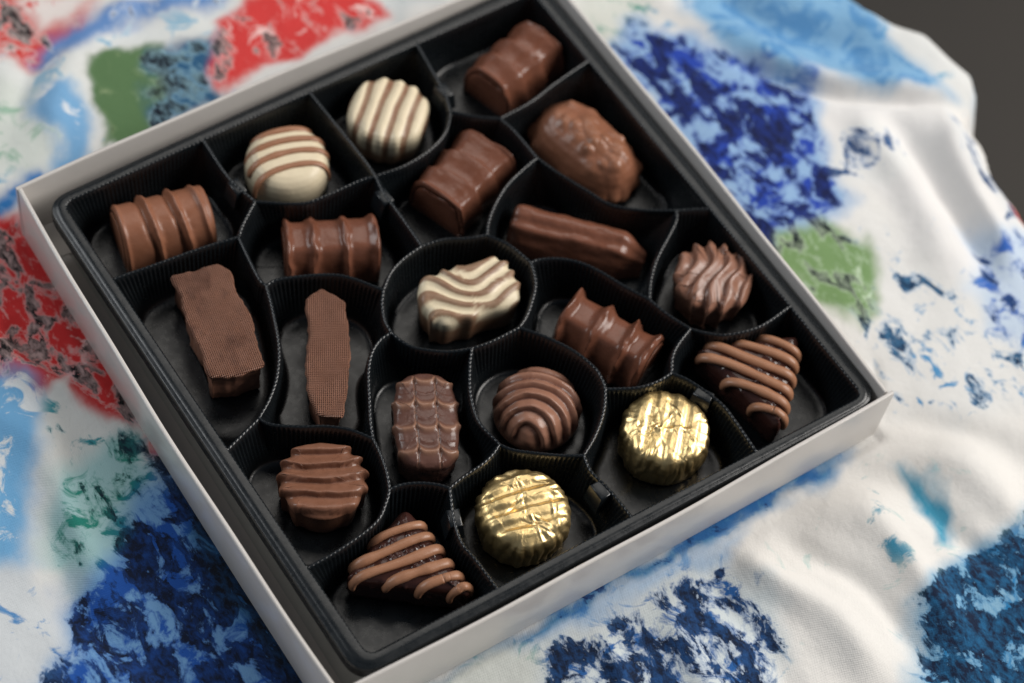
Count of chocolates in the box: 20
